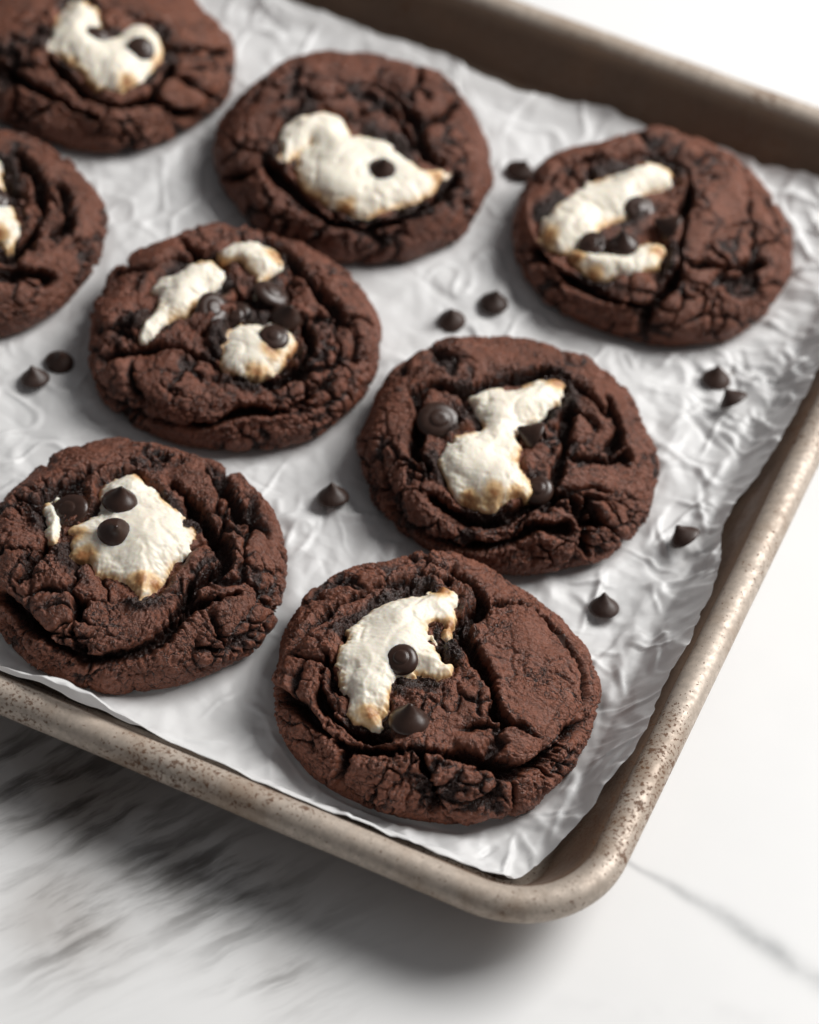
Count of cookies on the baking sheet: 8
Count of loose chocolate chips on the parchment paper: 10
